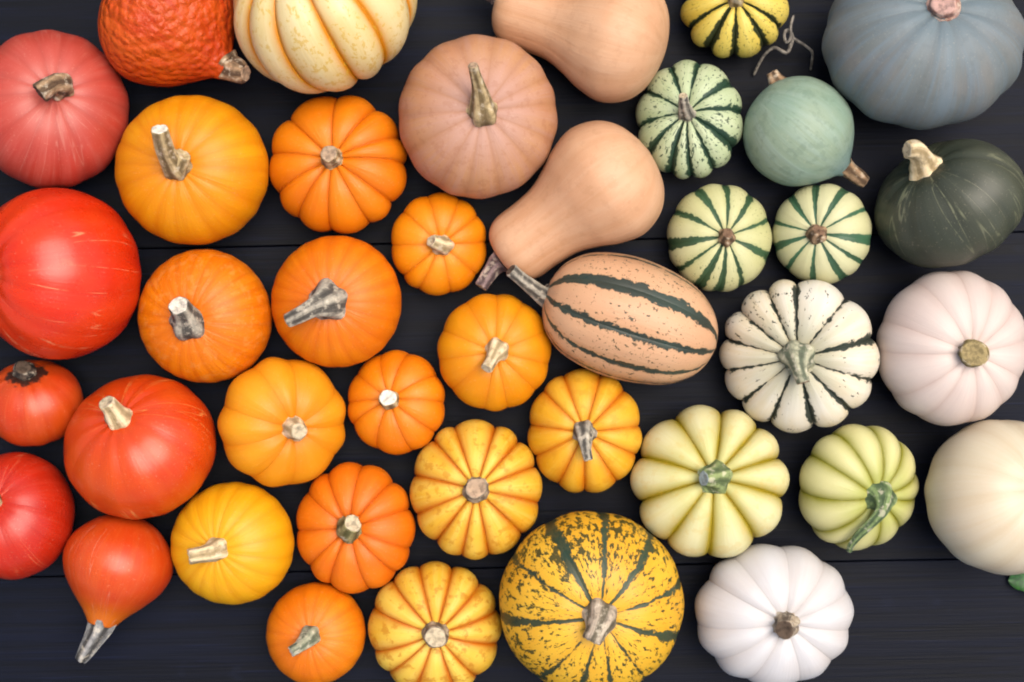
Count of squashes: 40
